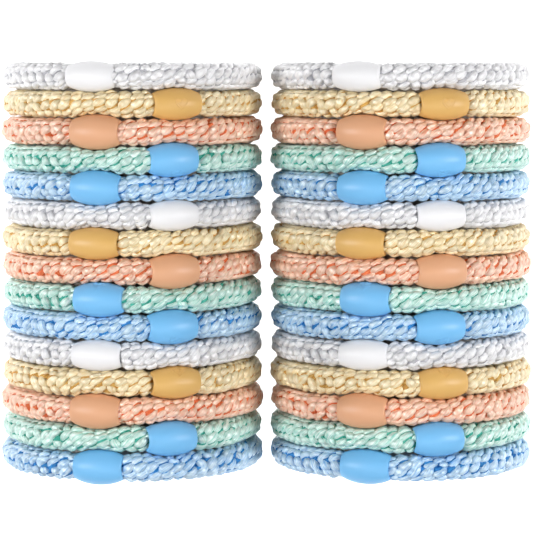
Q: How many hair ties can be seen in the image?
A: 30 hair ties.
